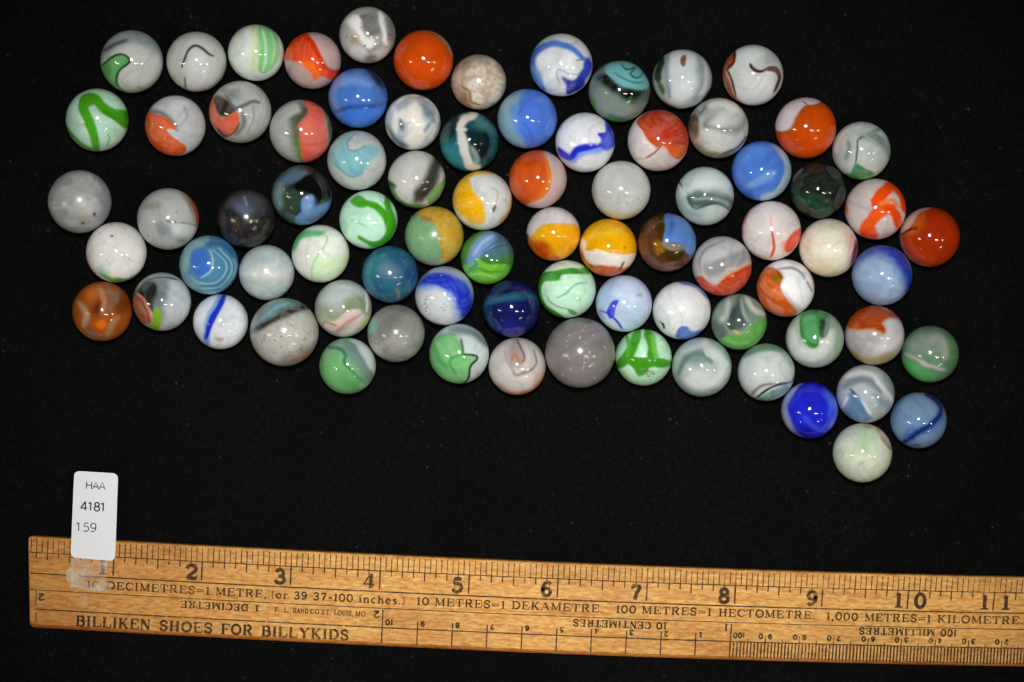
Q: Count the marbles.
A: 80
